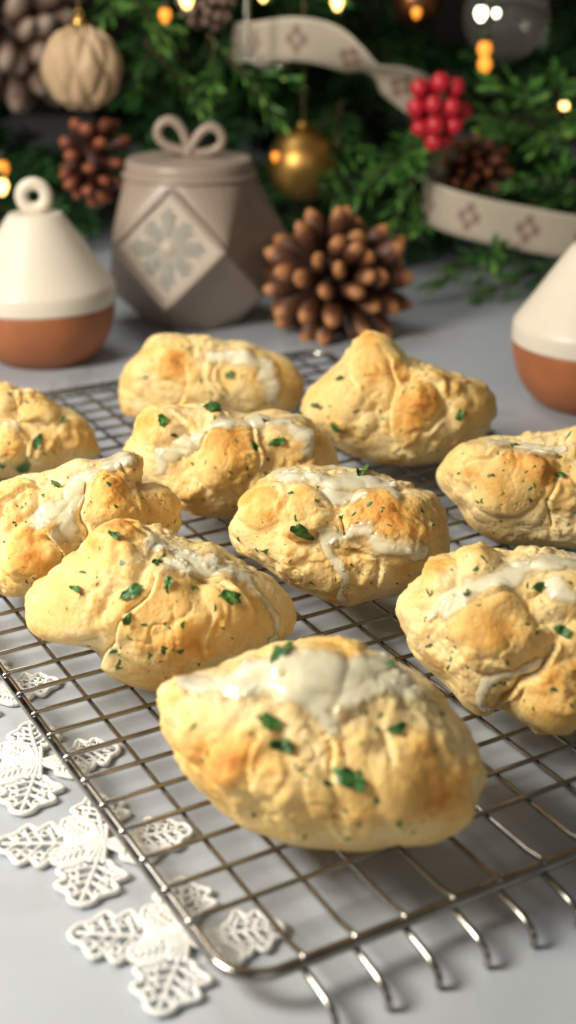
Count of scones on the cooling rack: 10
